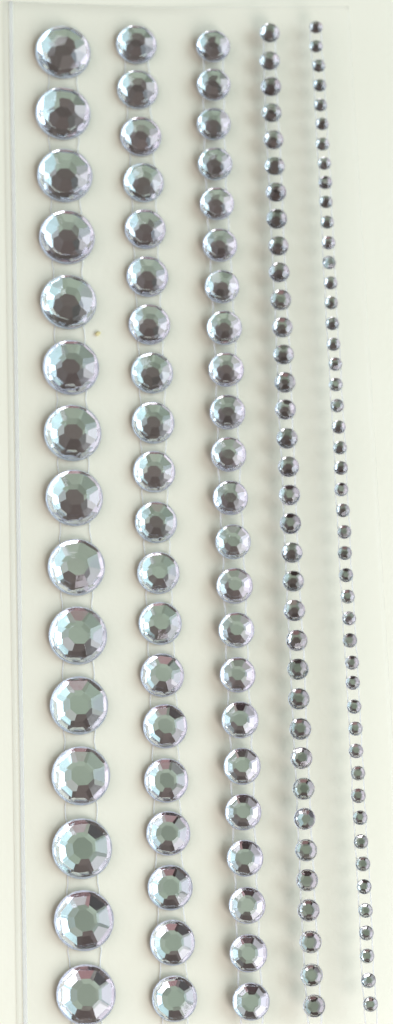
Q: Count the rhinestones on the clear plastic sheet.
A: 140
